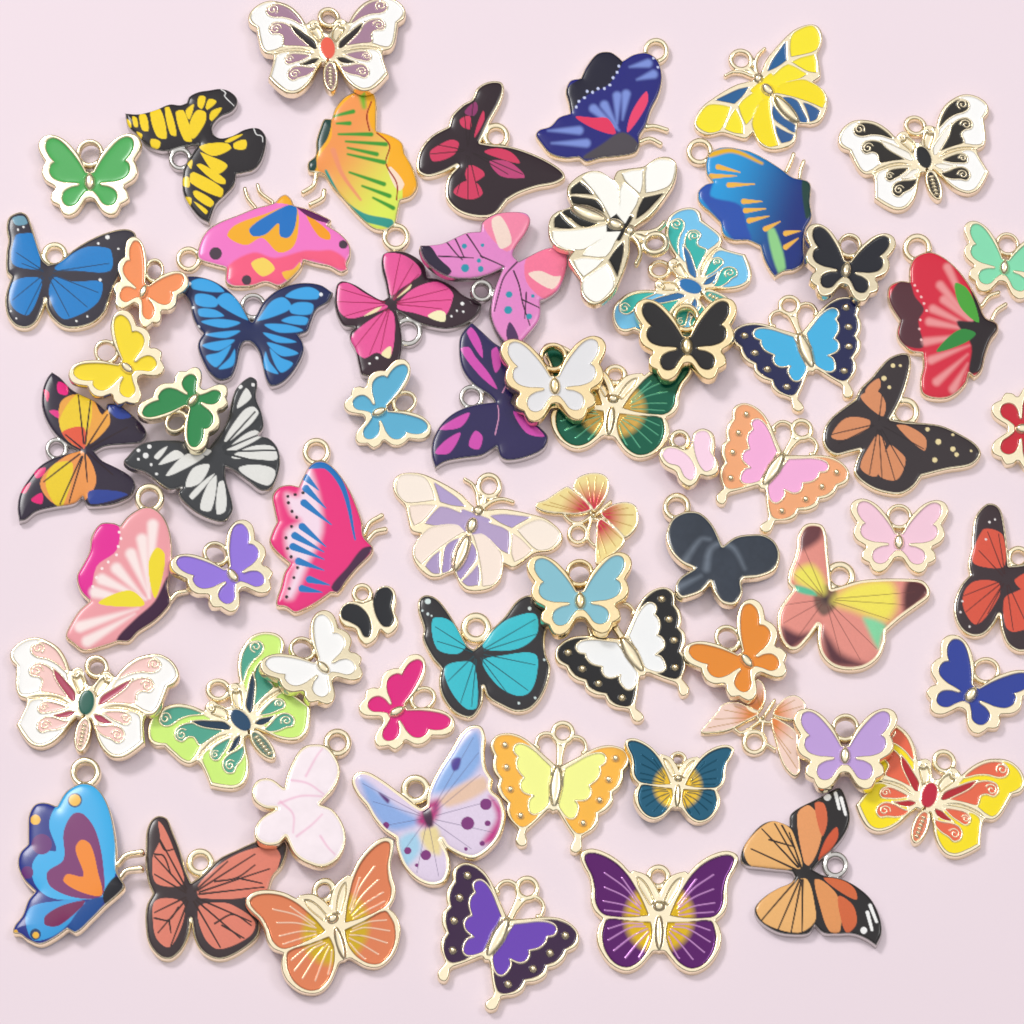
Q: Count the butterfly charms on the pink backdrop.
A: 66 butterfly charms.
